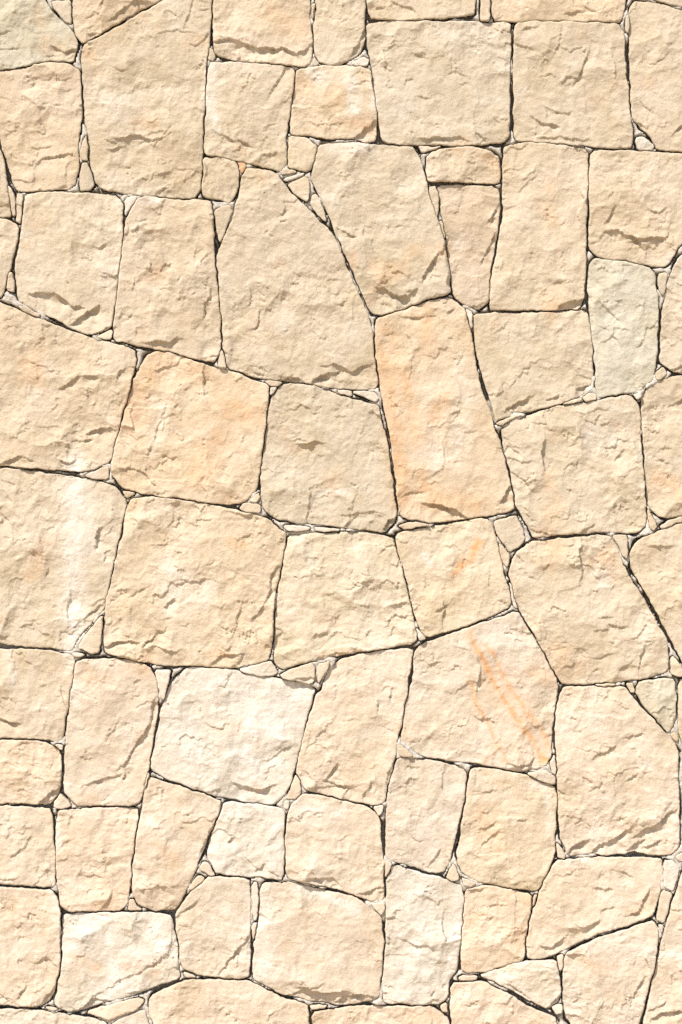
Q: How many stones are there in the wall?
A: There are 165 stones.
